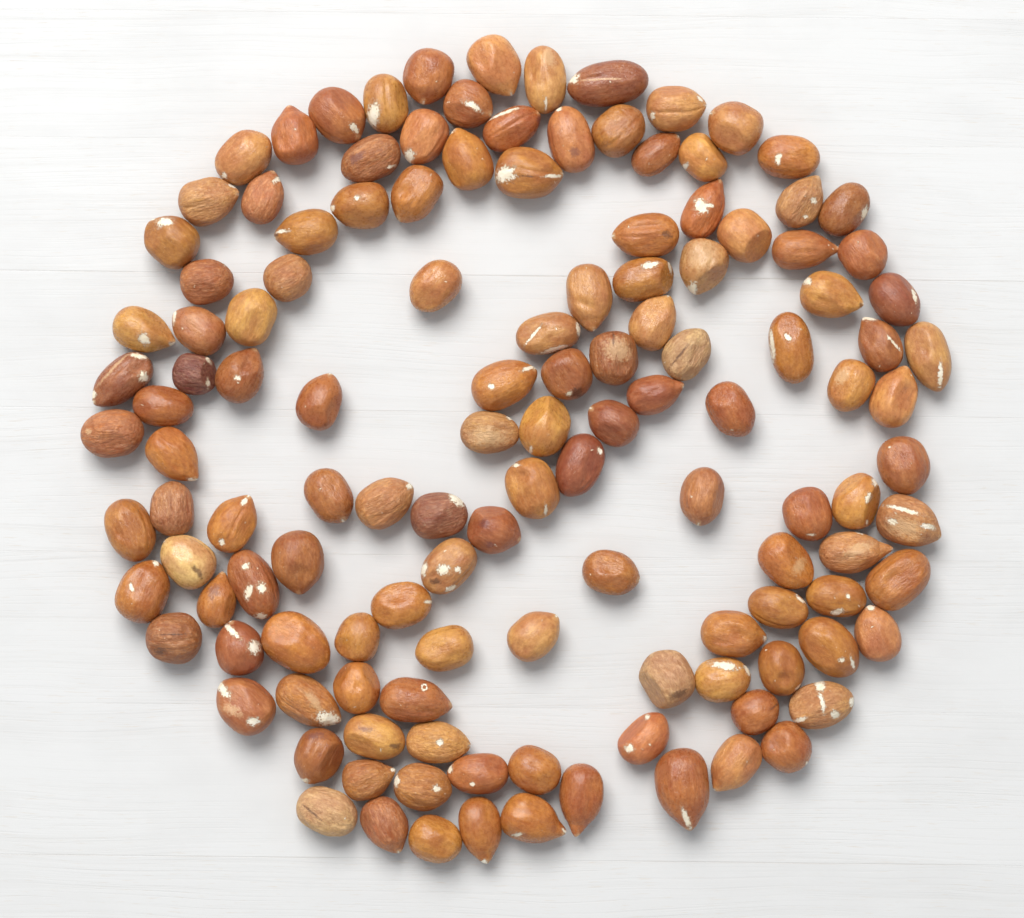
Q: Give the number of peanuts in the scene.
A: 130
